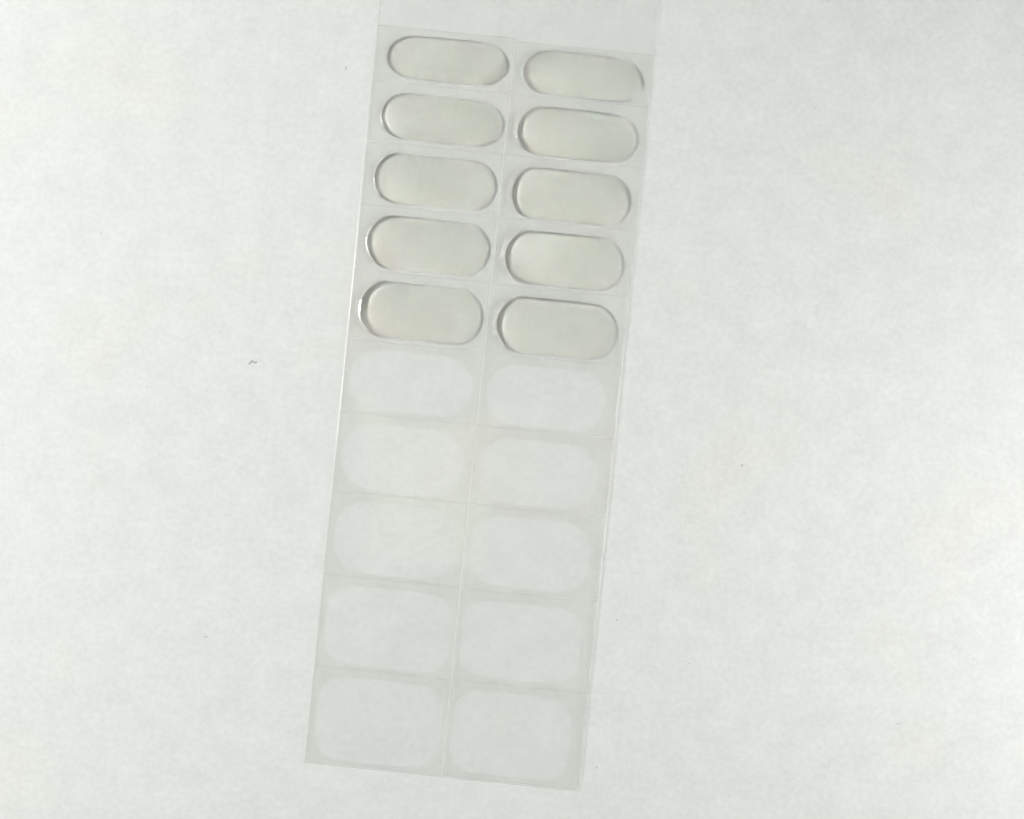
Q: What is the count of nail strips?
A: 10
